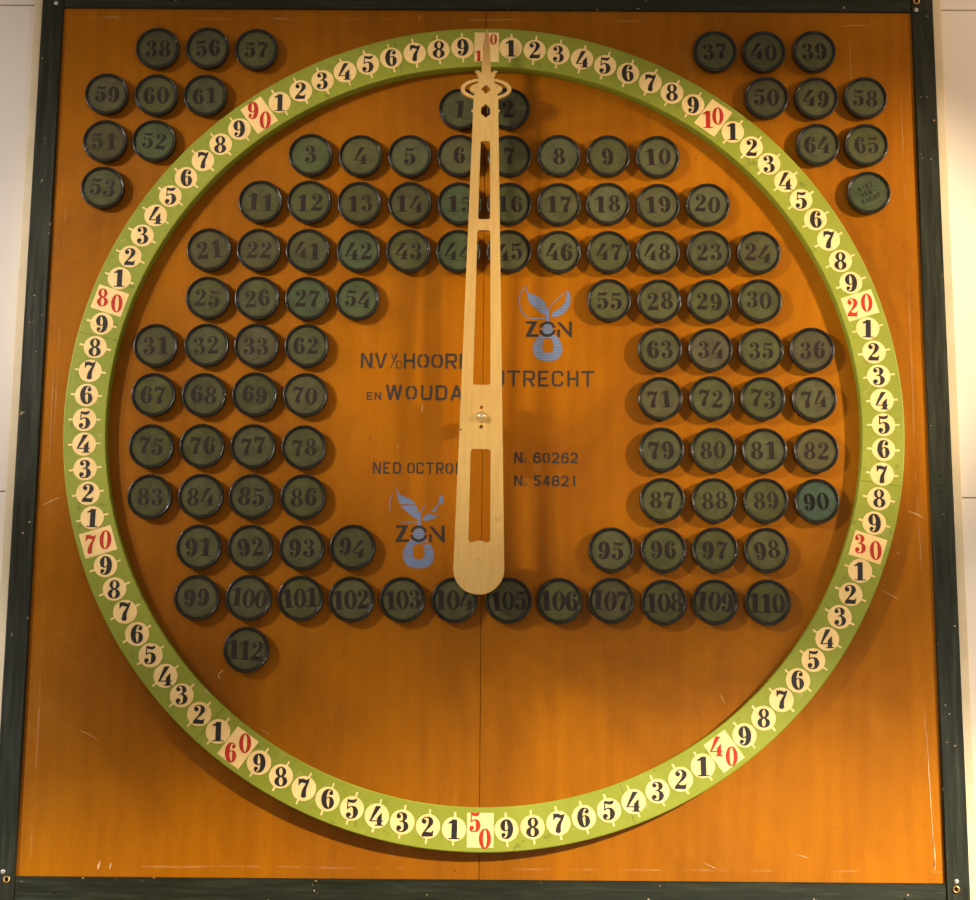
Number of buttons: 111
